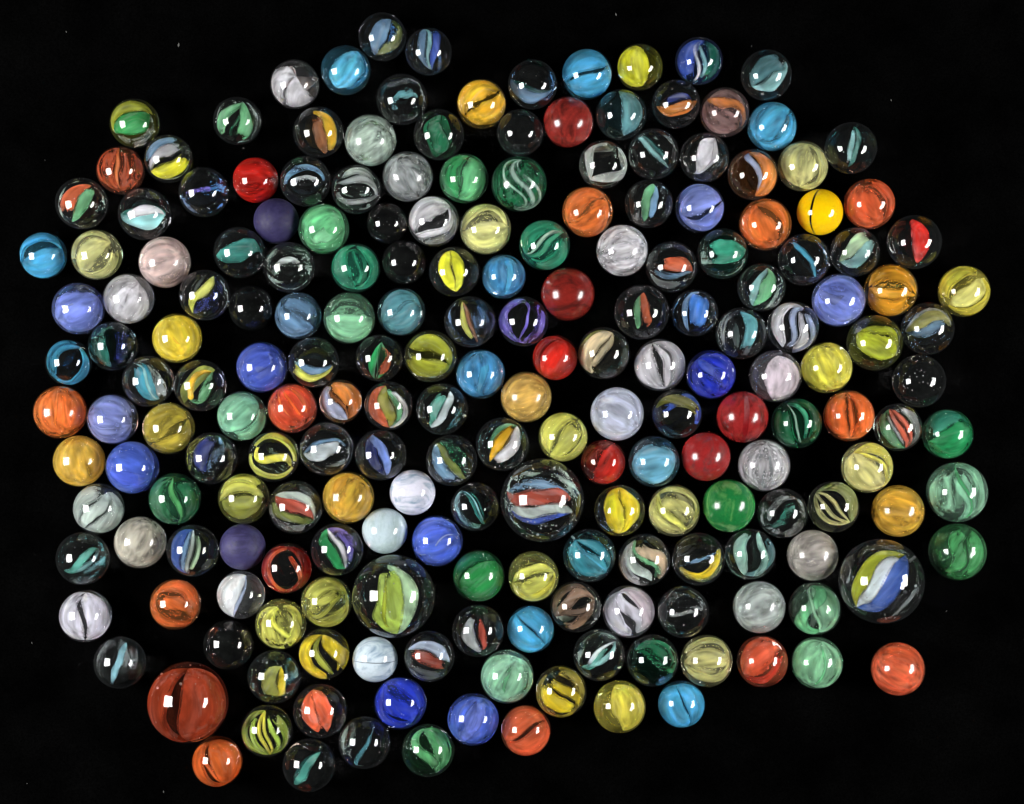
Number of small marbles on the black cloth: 200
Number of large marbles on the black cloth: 4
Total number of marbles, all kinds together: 204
